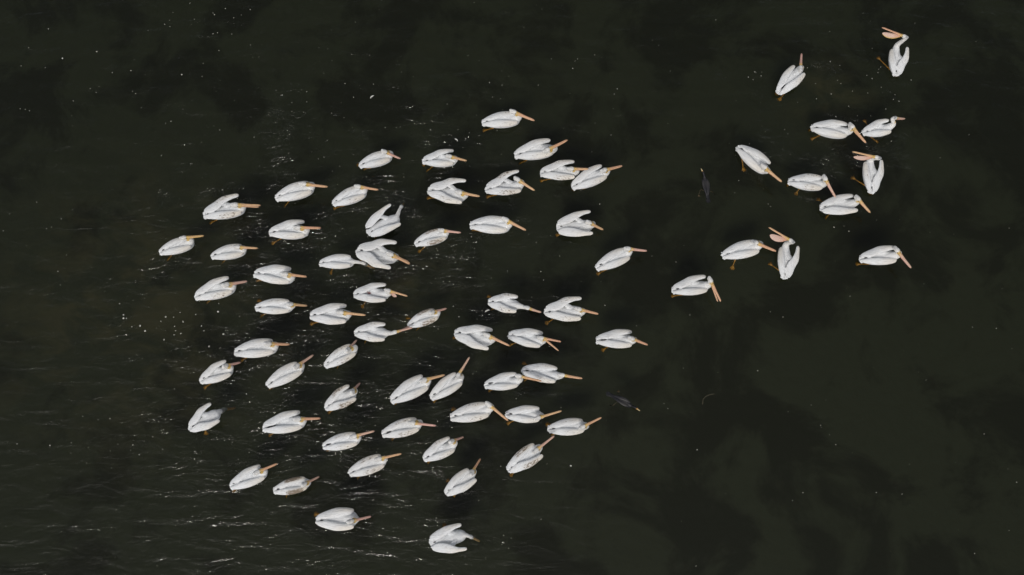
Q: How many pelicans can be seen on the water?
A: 69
